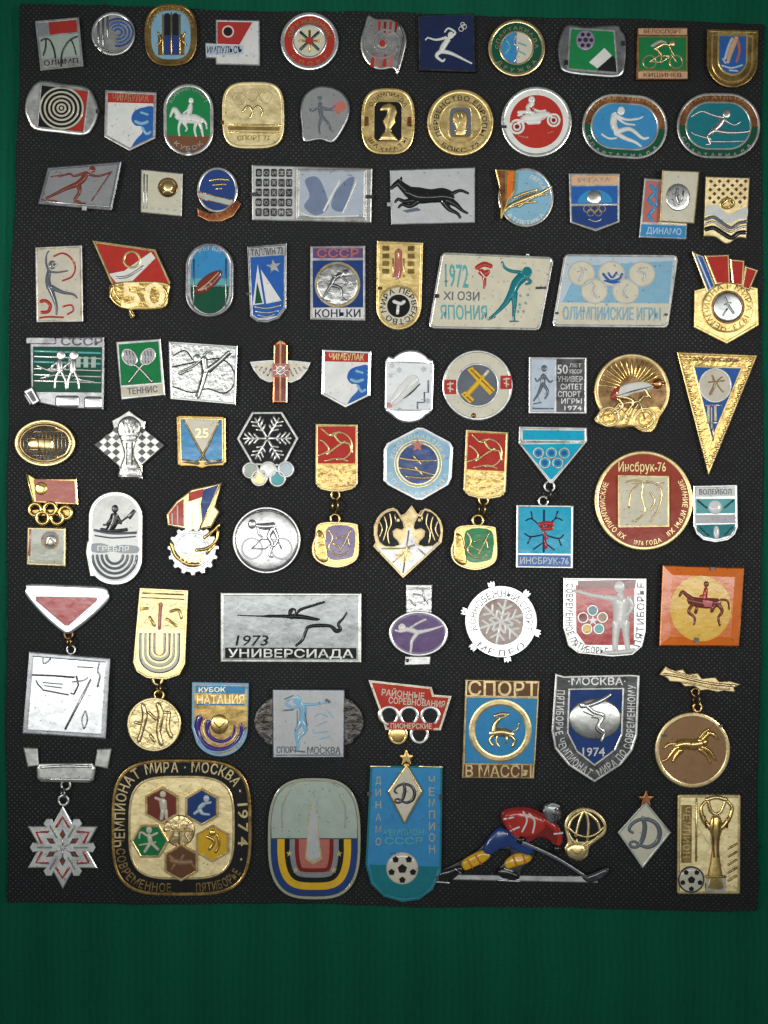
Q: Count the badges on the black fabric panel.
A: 86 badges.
